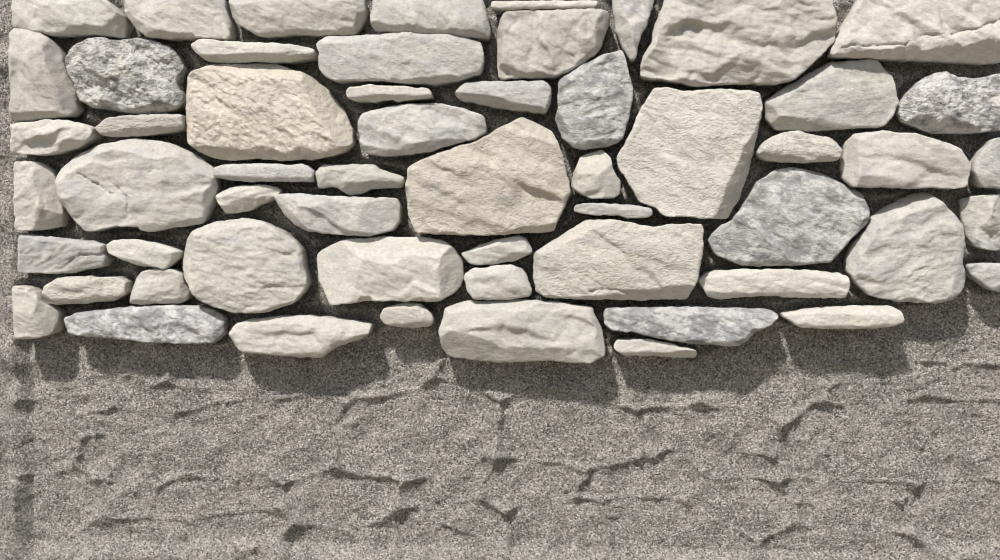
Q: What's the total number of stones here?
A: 57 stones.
